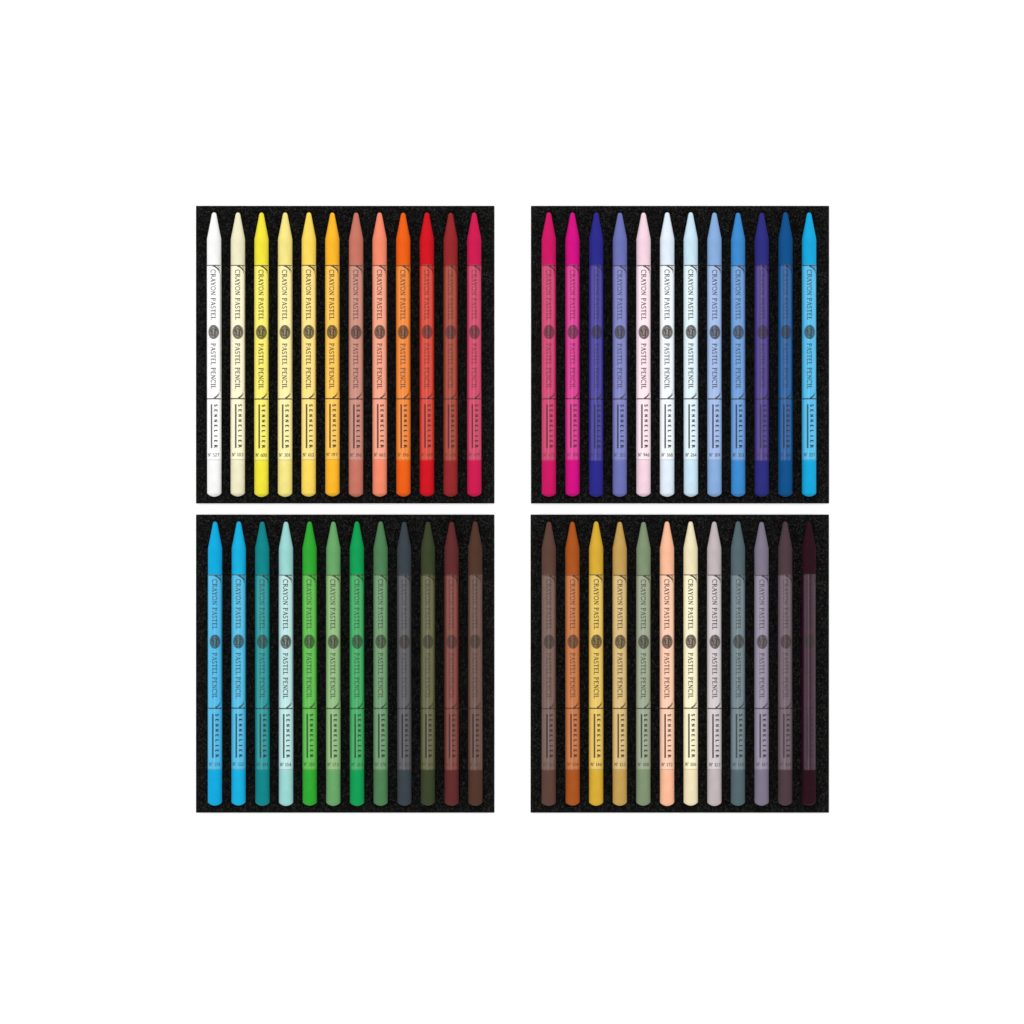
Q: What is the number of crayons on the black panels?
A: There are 48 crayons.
